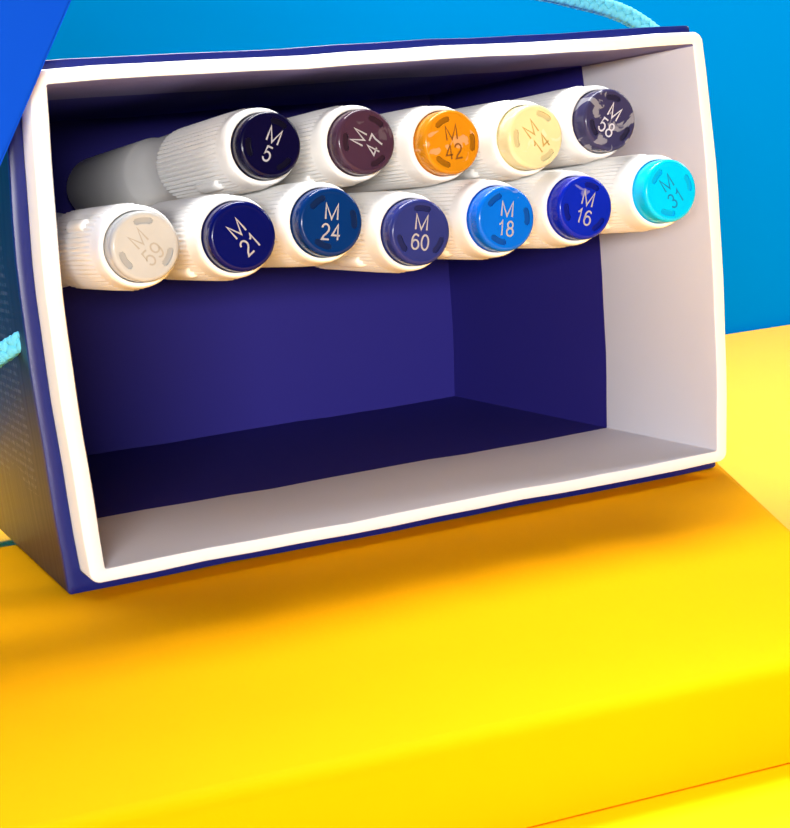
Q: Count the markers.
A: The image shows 12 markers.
